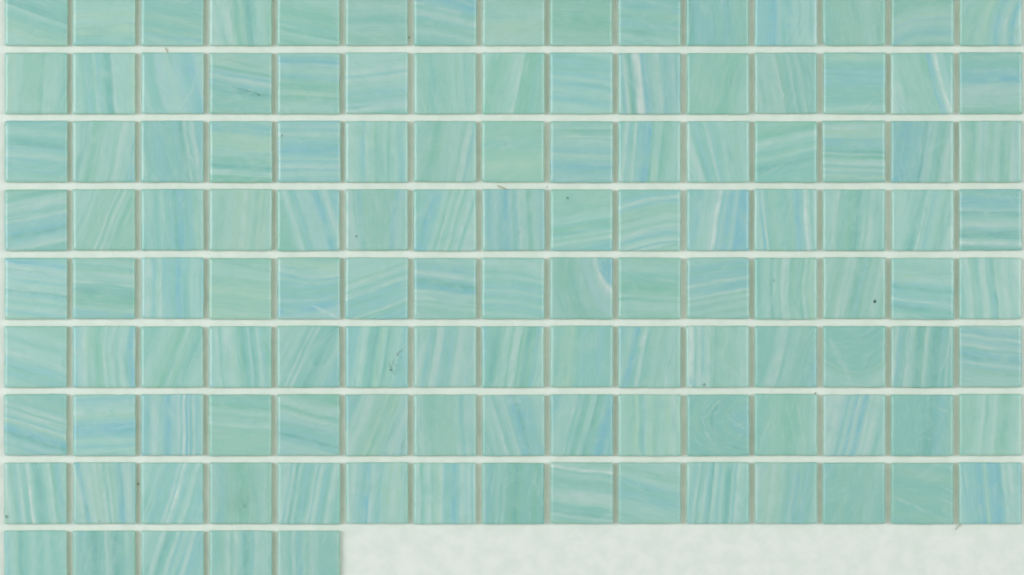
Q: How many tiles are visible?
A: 125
